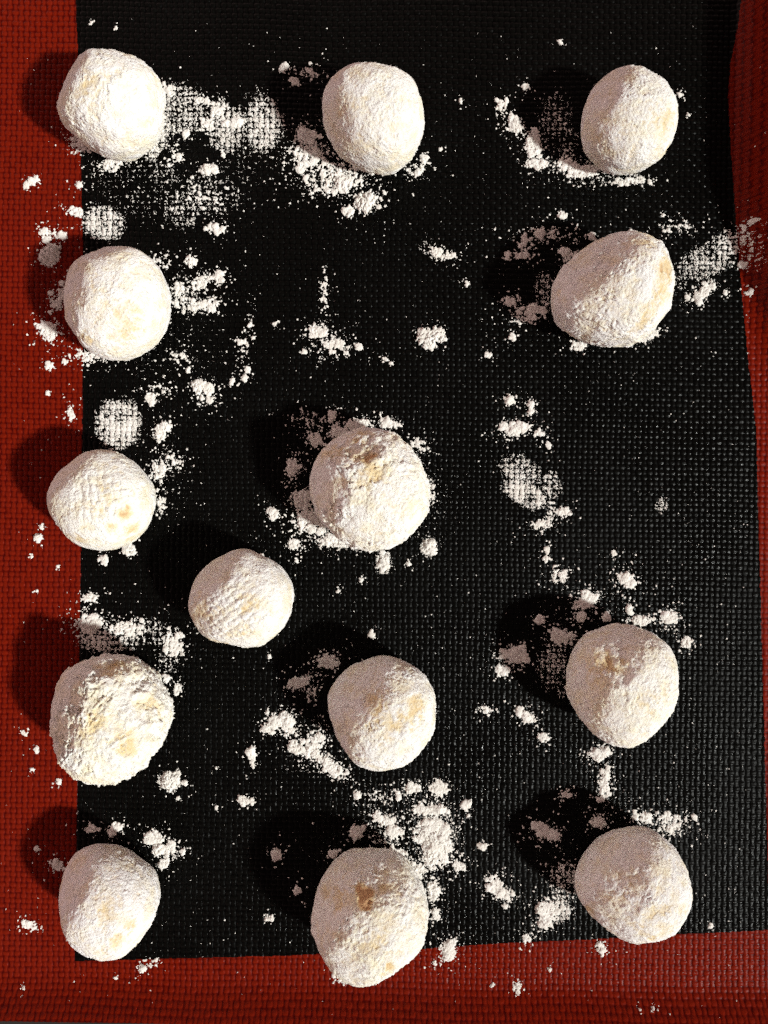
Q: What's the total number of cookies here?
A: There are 14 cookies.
